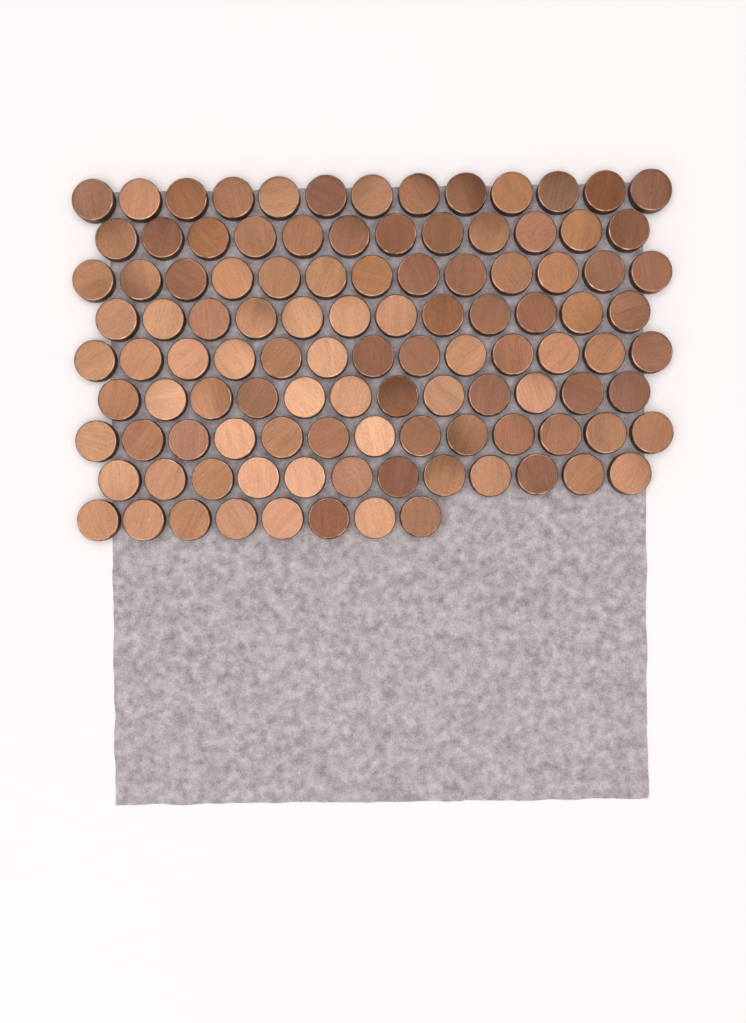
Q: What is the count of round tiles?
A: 108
